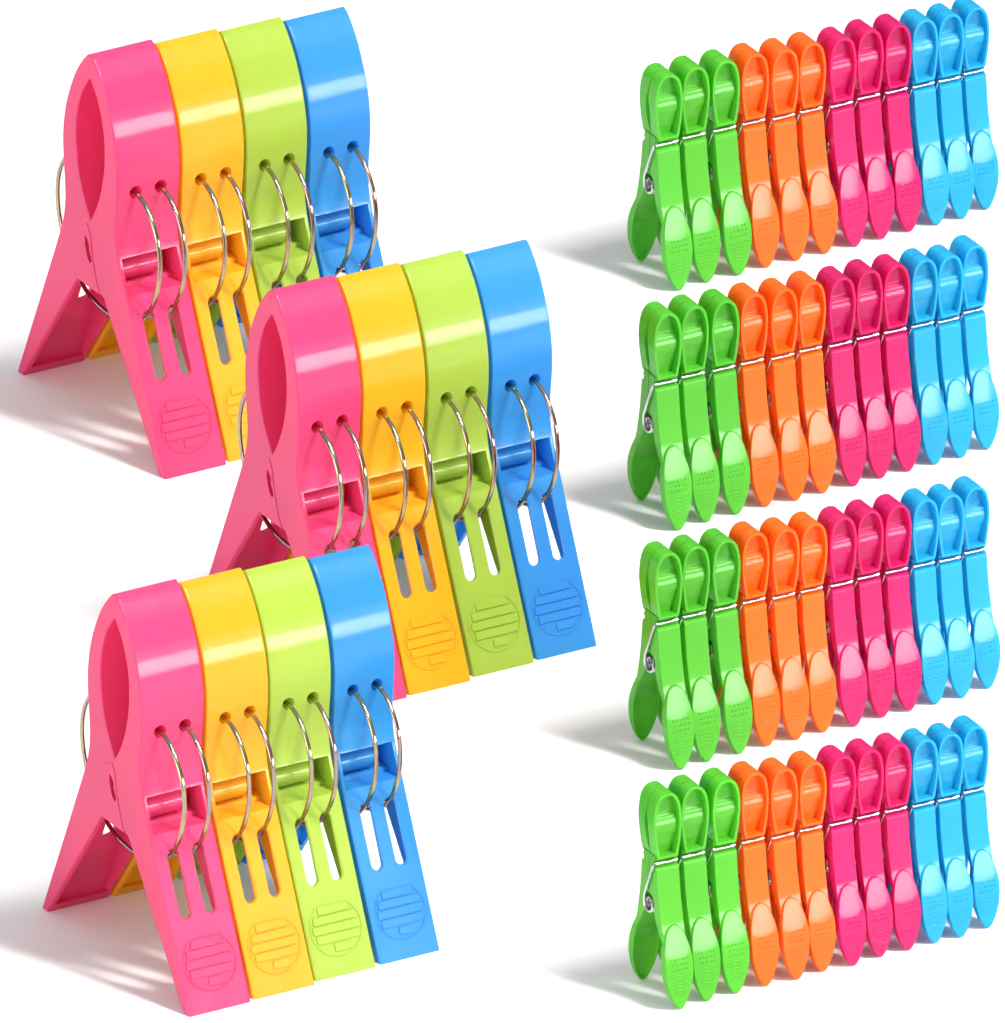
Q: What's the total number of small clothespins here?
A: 48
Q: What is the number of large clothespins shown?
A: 12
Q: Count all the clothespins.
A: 60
